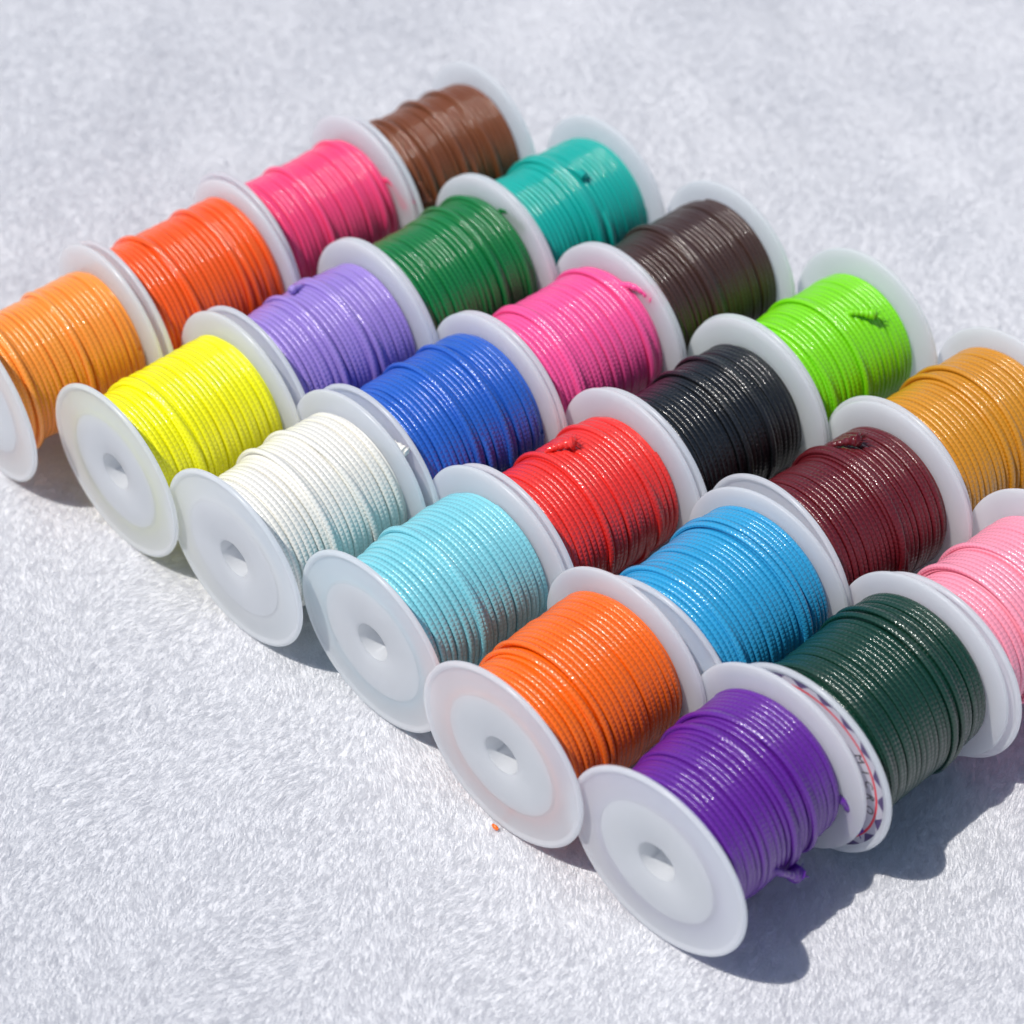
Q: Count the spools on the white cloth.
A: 23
